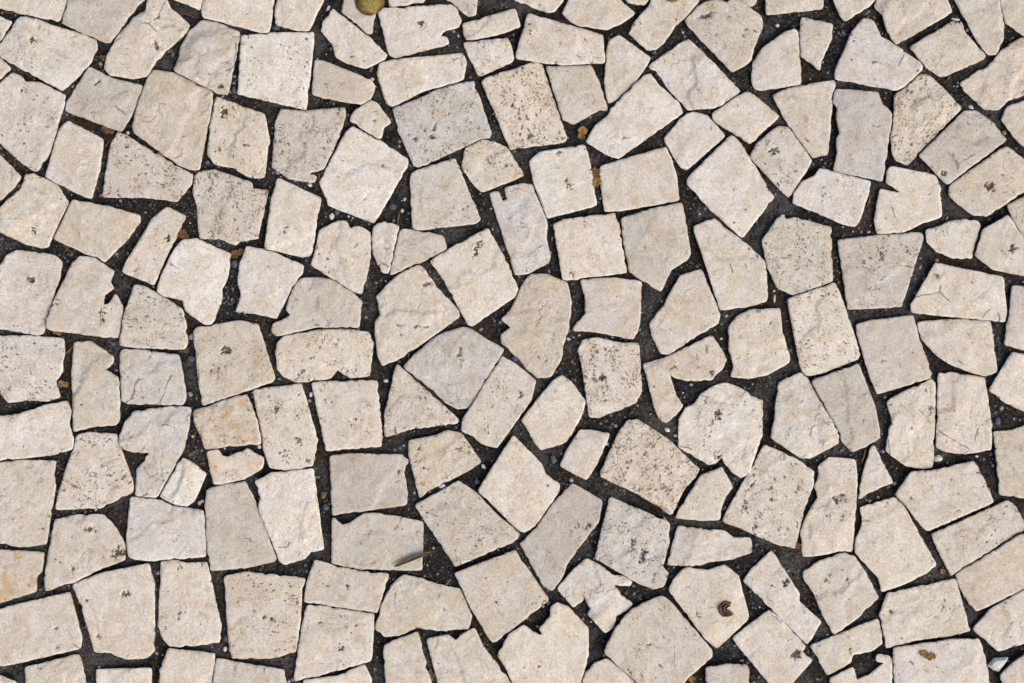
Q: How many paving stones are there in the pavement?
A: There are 184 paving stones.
